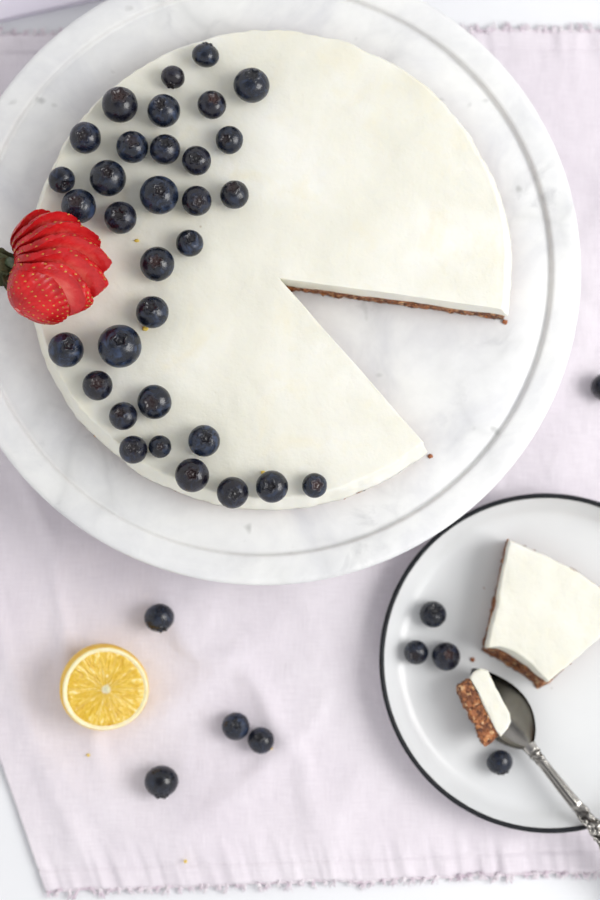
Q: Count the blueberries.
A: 42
